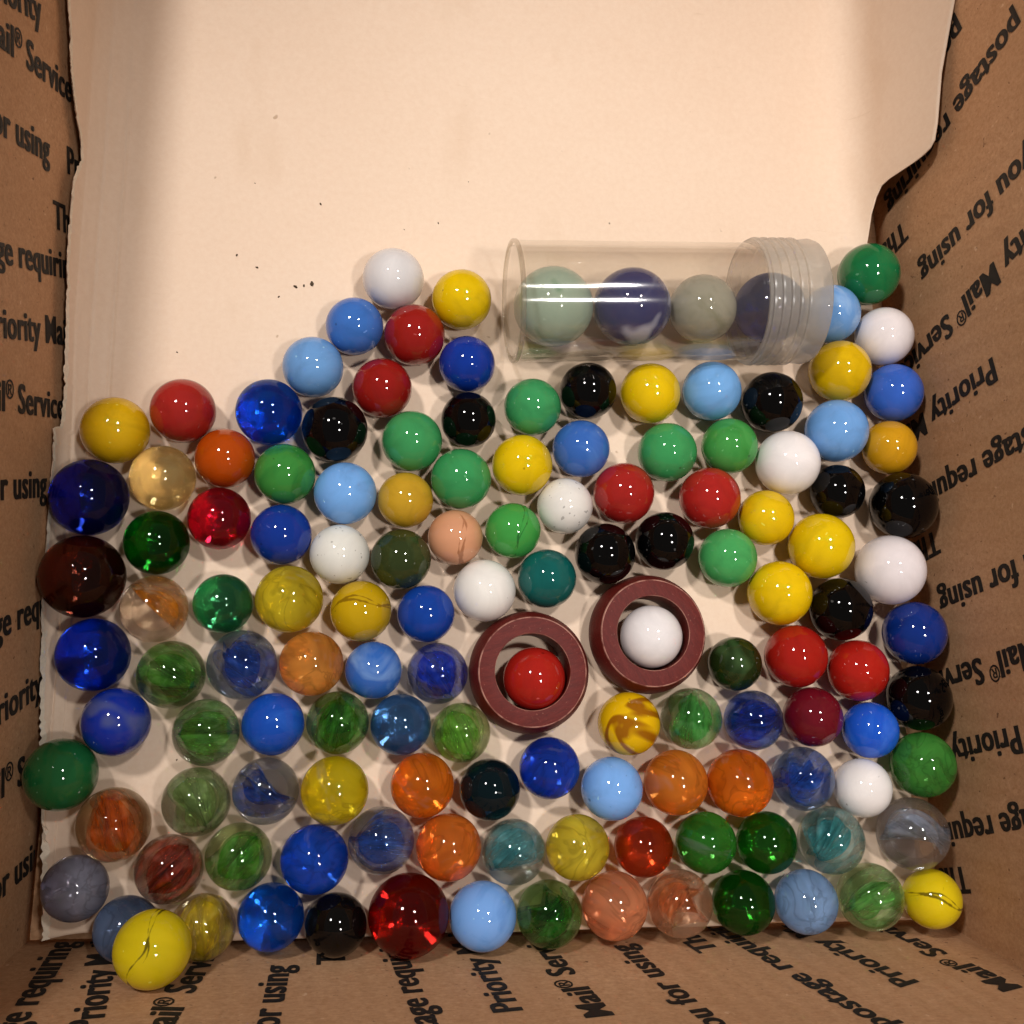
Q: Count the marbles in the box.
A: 134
